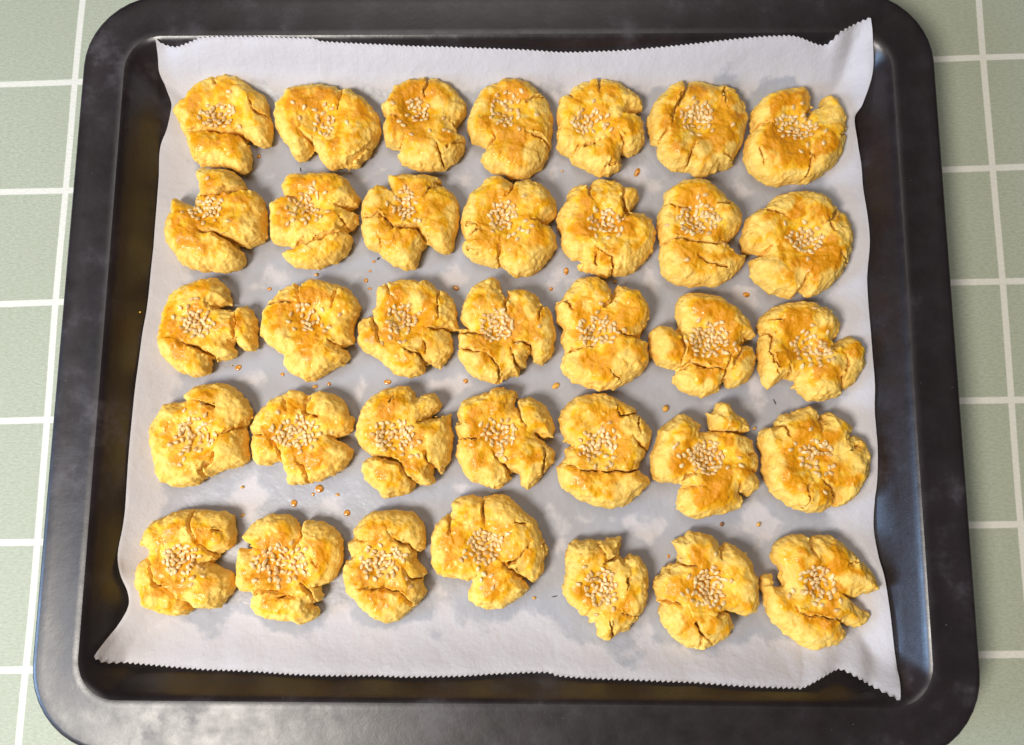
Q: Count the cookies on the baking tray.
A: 35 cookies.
